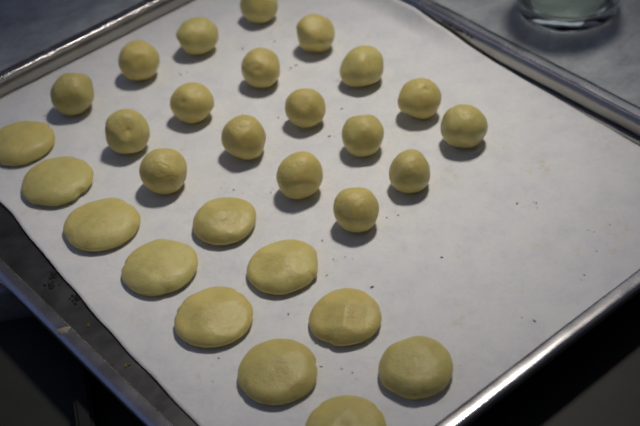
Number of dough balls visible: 18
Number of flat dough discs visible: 11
